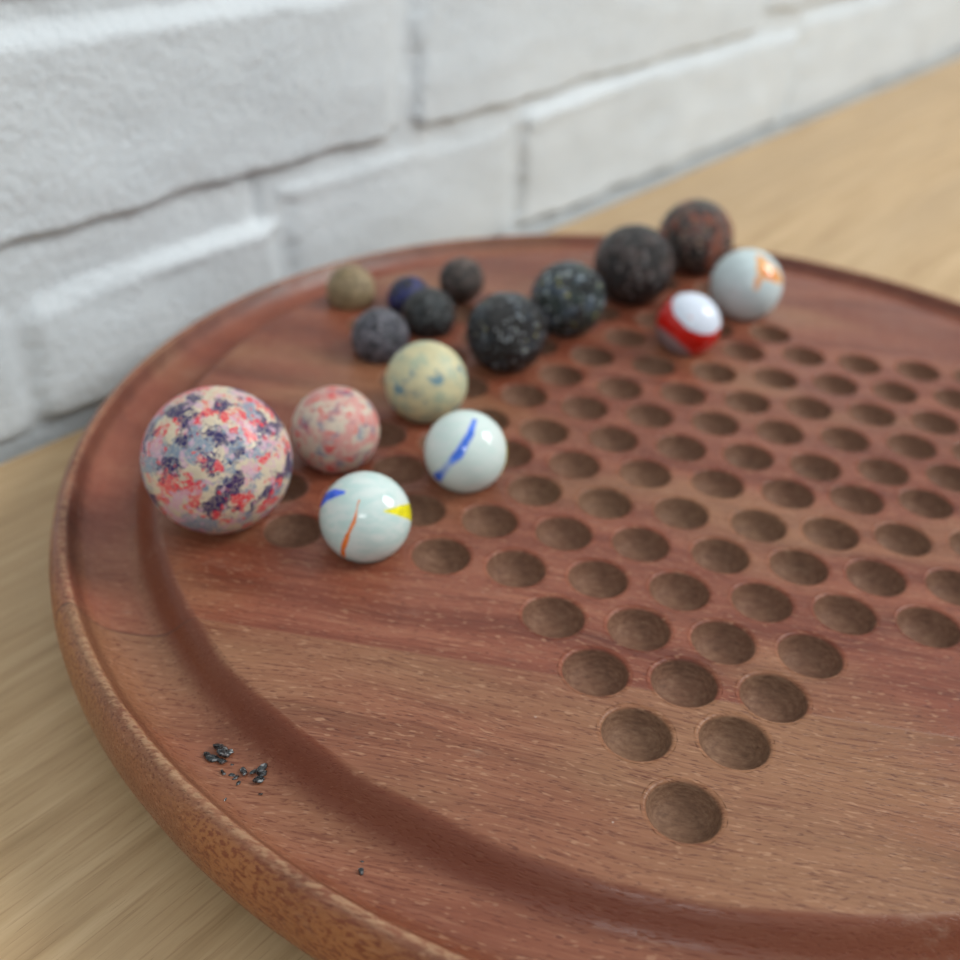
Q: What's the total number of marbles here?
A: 16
